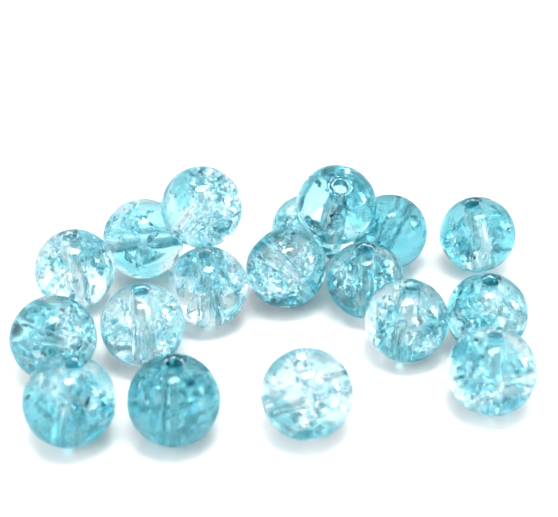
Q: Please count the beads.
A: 18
